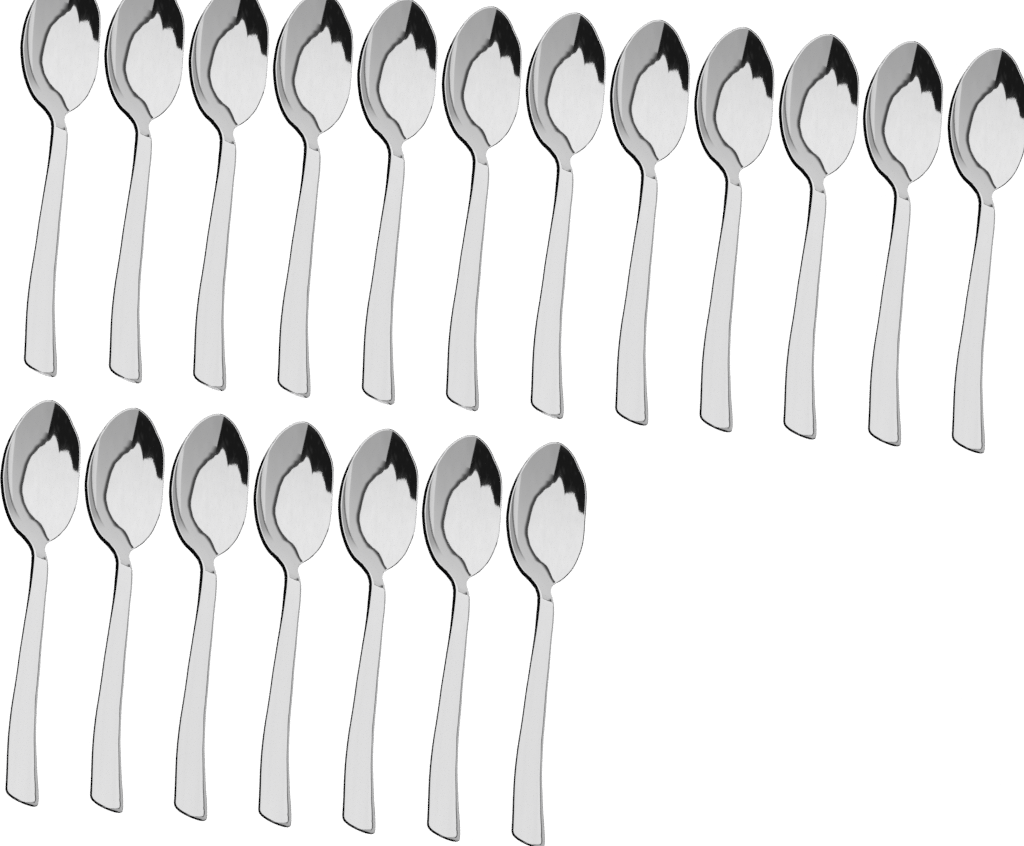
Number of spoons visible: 19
